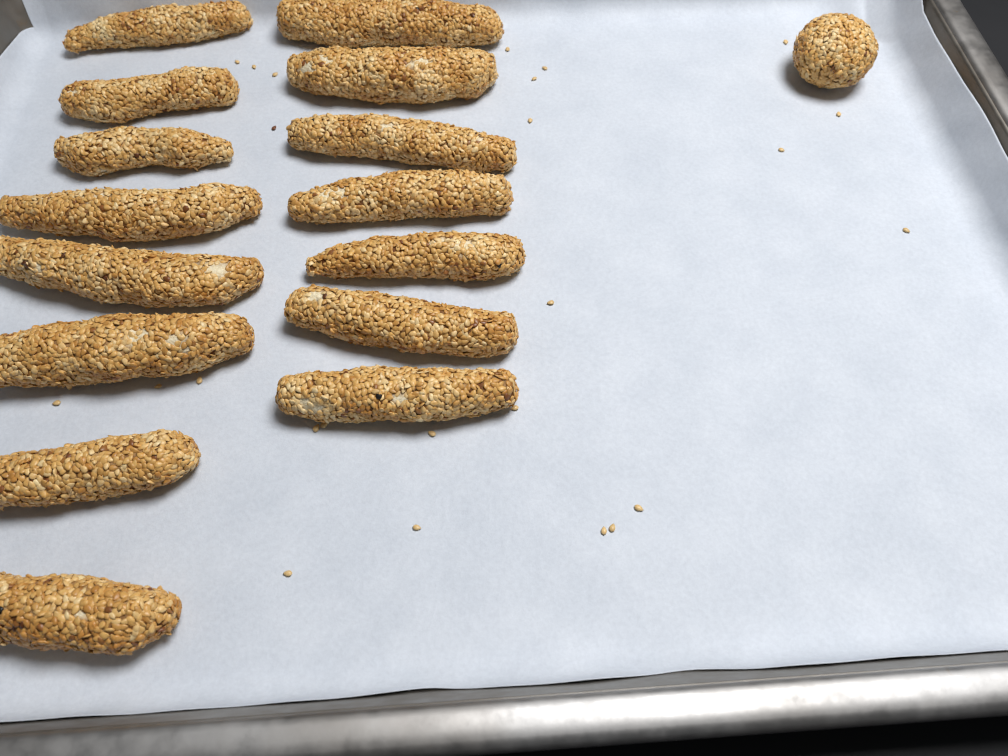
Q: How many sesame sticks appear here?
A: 15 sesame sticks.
